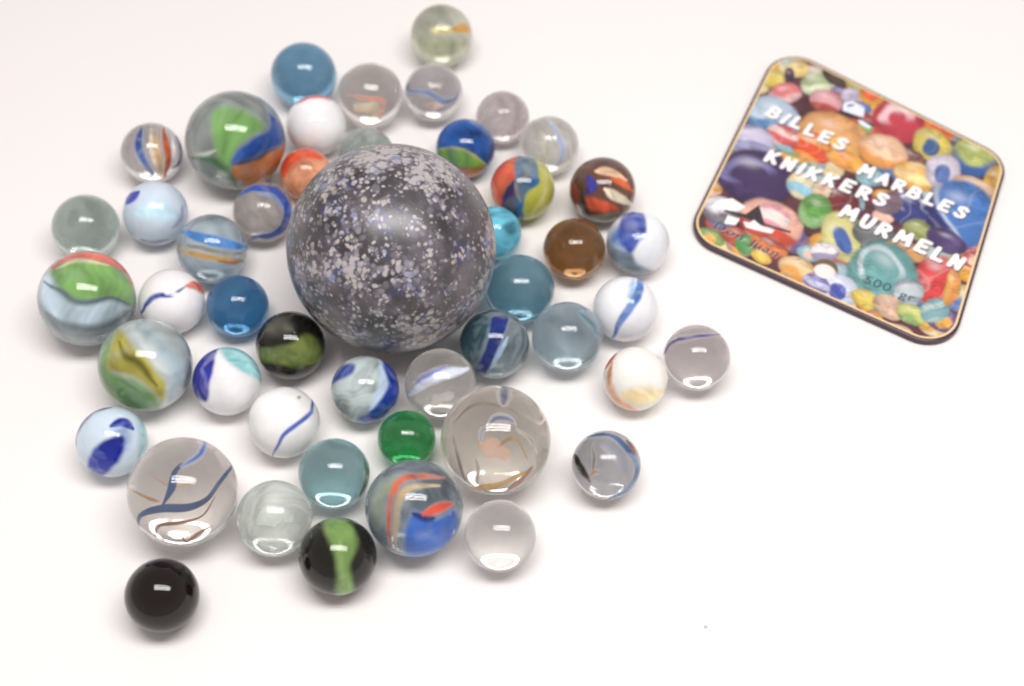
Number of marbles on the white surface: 48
